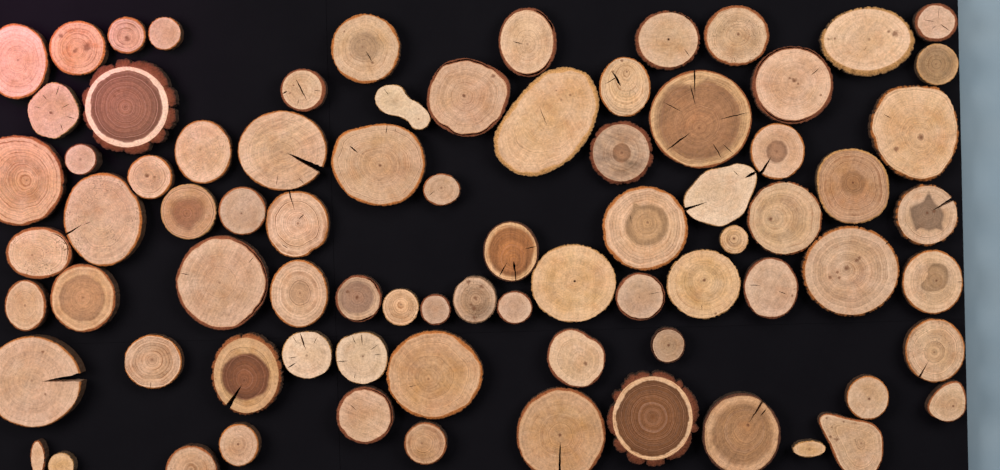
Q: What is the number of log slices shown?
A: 79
